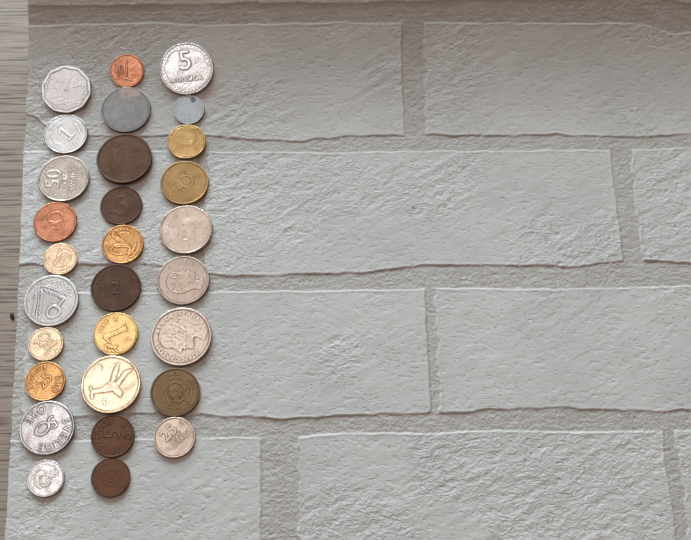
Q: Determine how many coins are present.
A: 29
